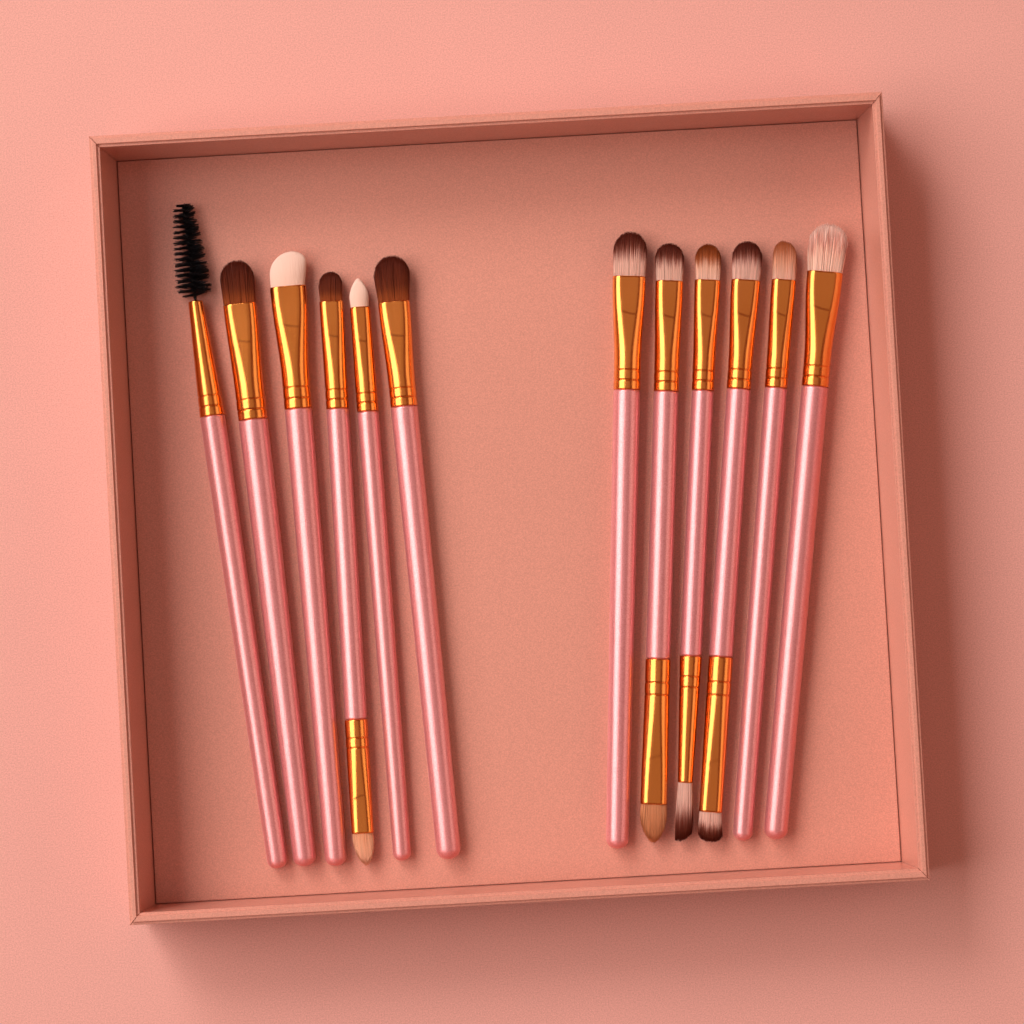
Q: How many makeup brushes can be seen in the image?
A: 12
